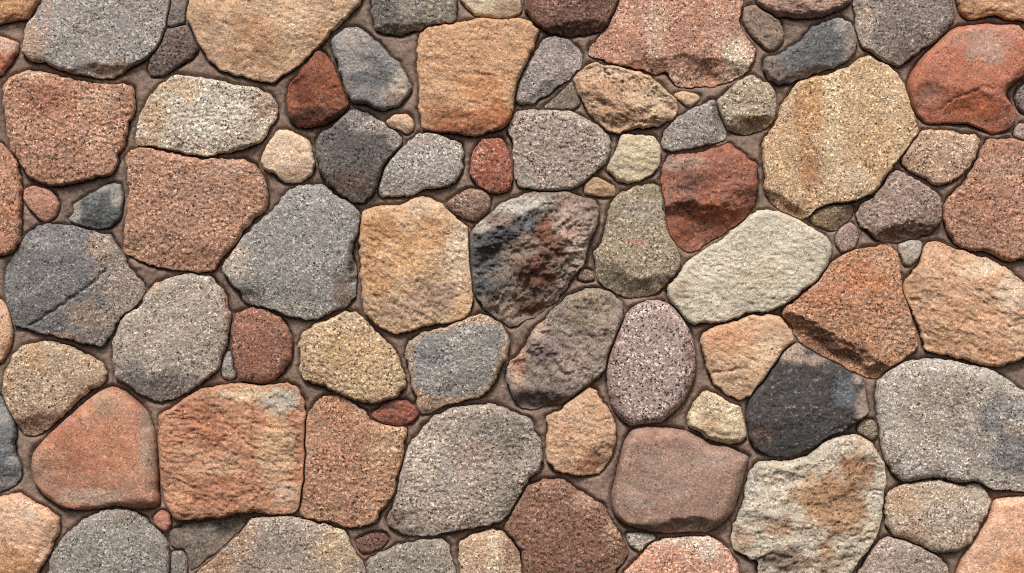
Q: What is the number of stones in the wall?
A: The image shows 97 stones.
